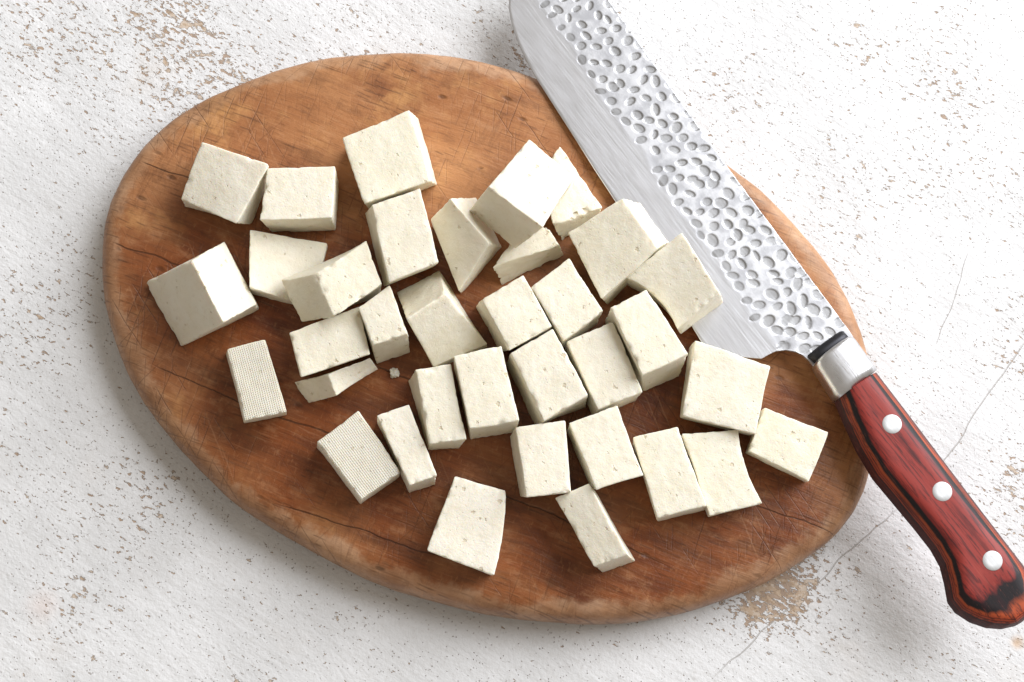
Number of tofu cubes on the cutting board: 35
